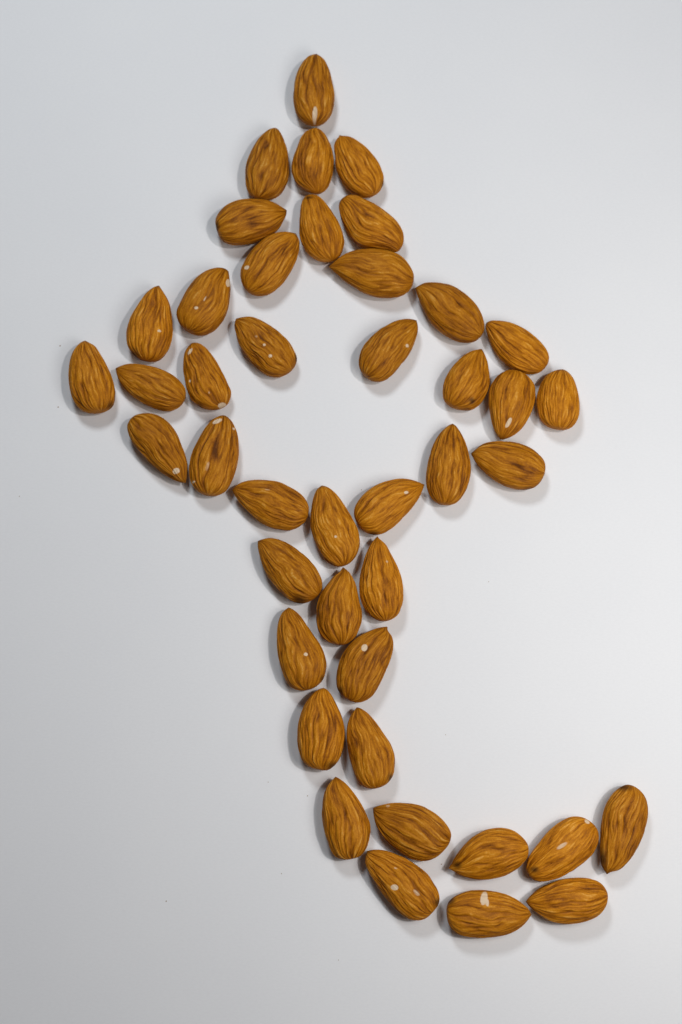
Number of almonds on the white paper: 43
